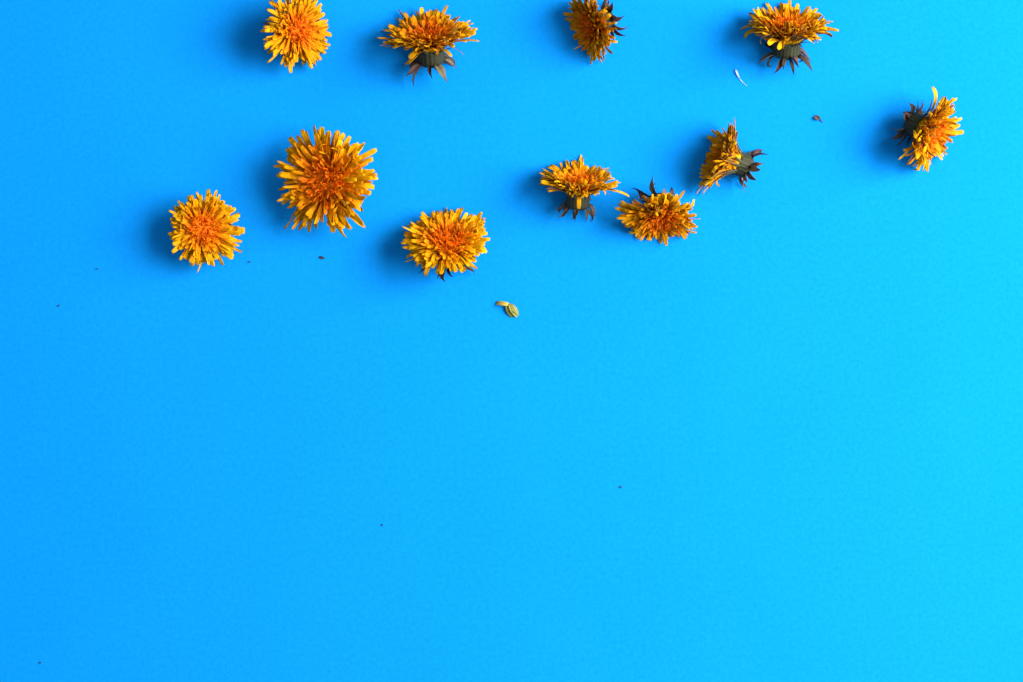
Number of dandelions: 11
